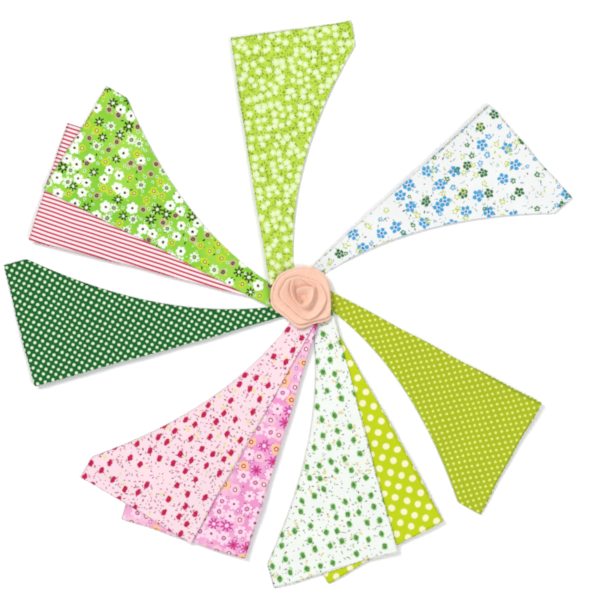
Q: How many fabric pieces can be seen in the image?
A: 10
